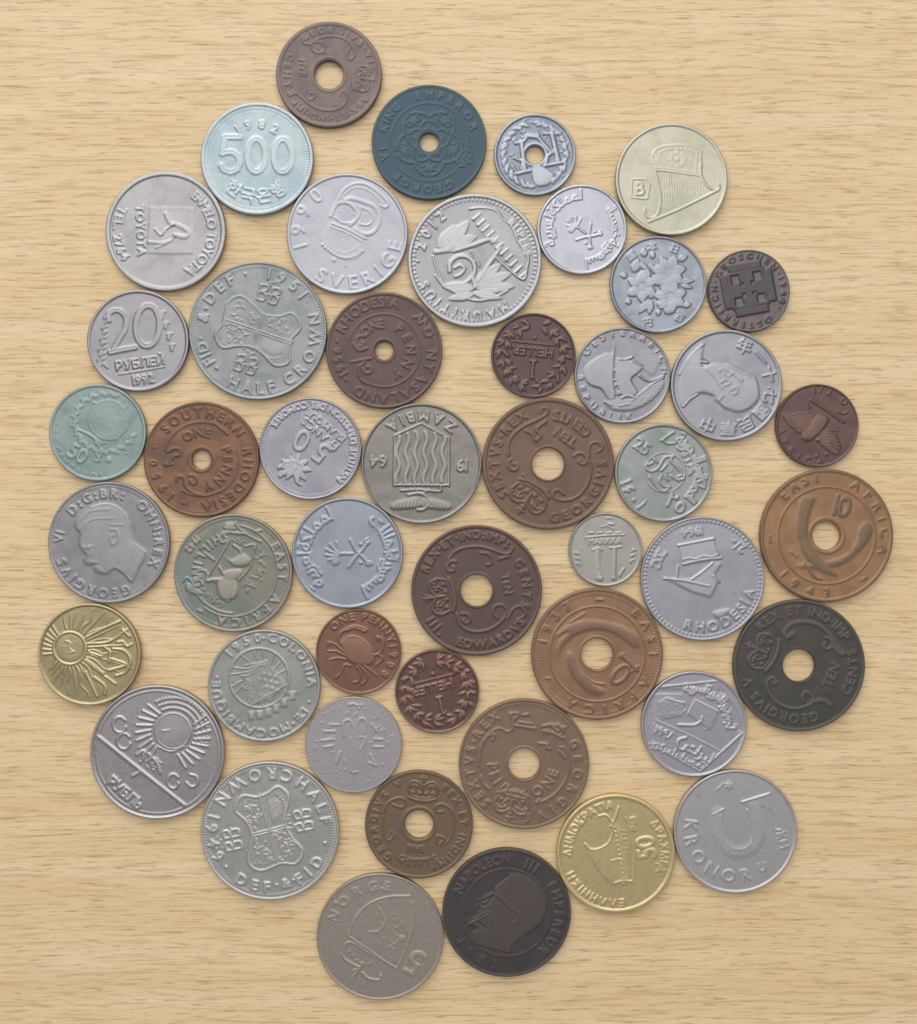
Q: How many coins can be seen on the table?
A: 47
